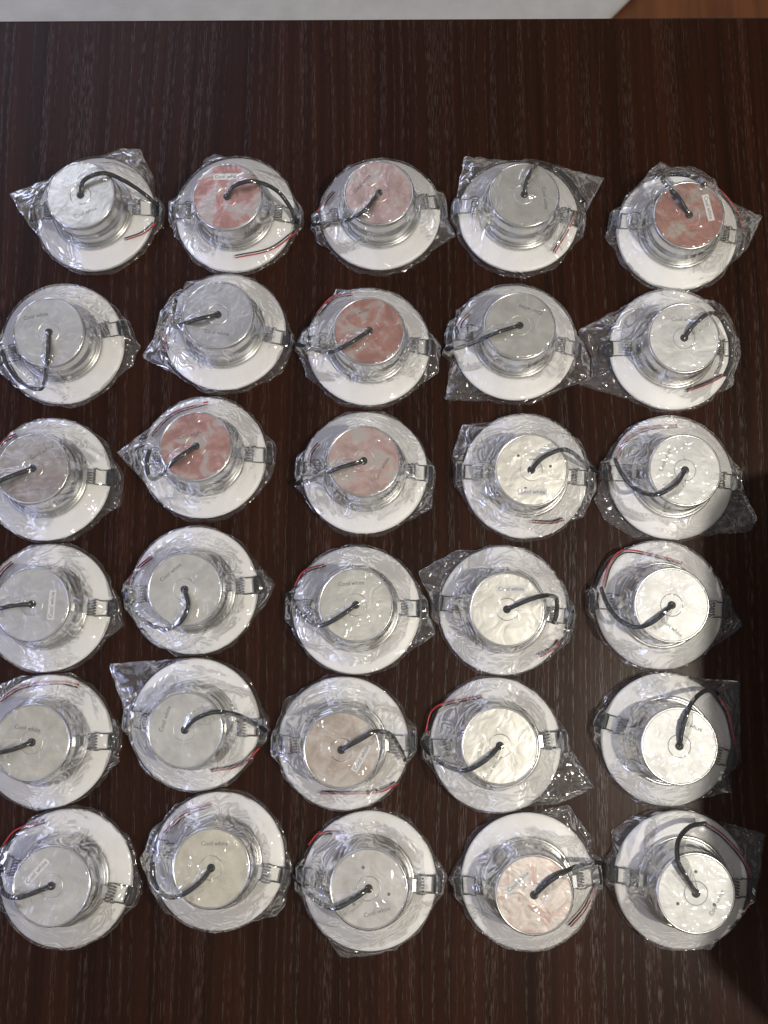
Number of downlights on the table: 30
